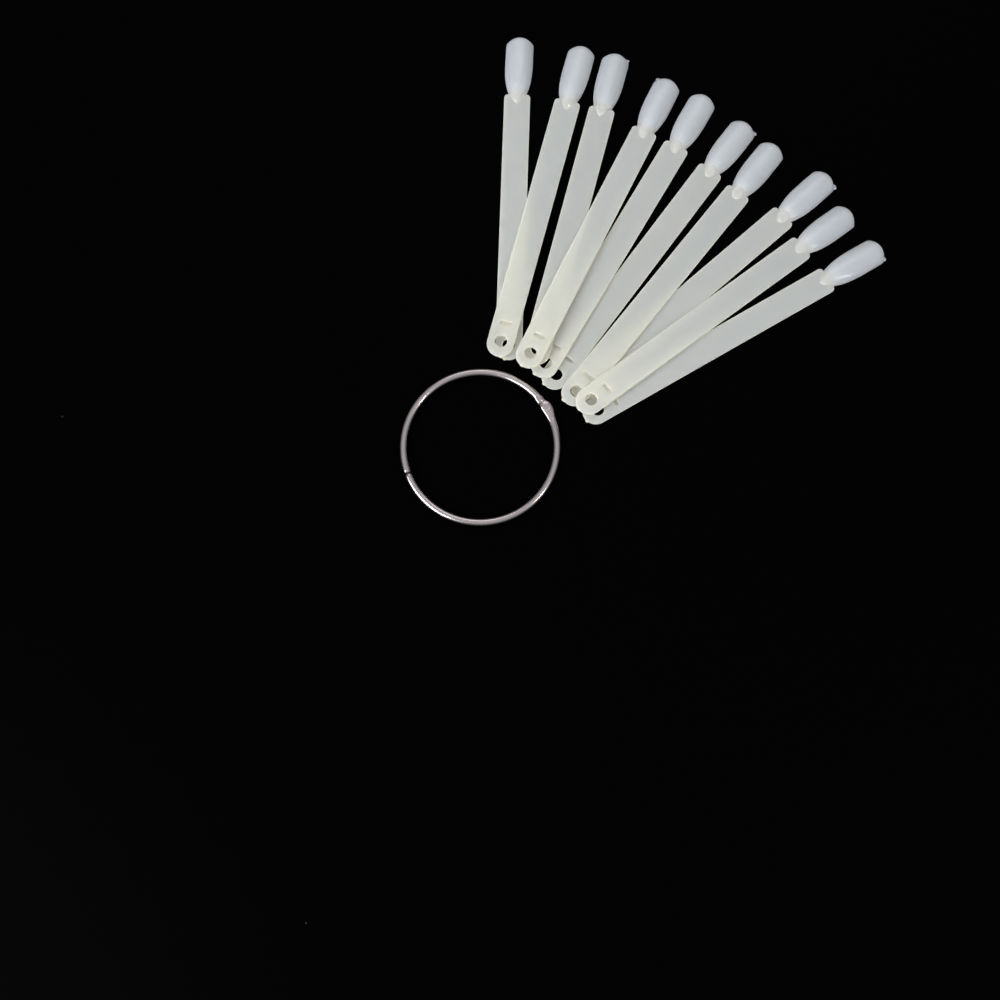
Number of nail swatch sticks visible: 10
